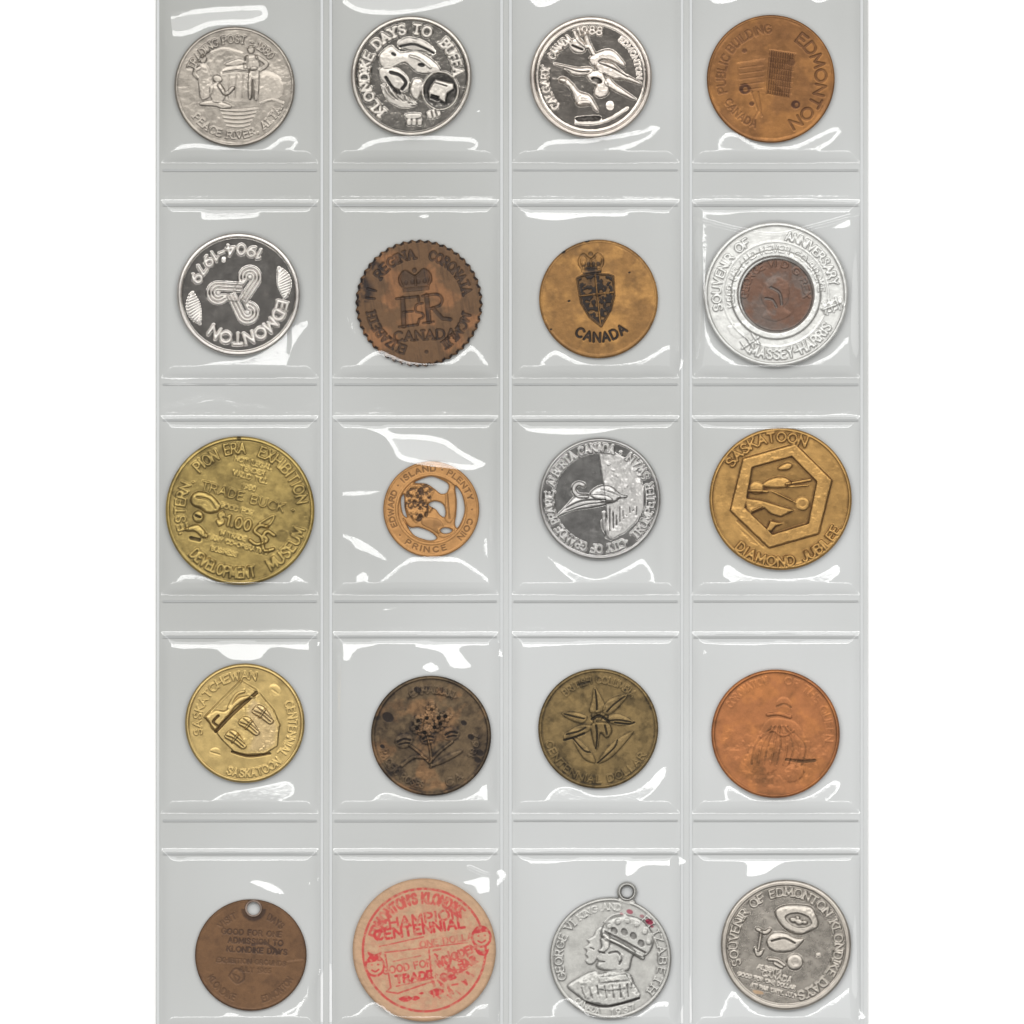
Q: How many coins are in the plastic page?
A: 20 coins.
